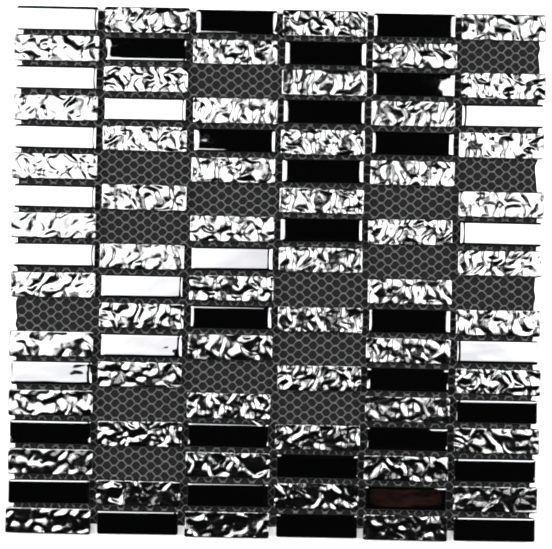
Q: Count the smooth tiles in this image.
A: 38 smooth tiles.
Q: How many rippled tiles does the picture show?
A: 54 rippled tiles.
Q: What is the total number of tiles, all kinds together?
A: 92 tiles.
